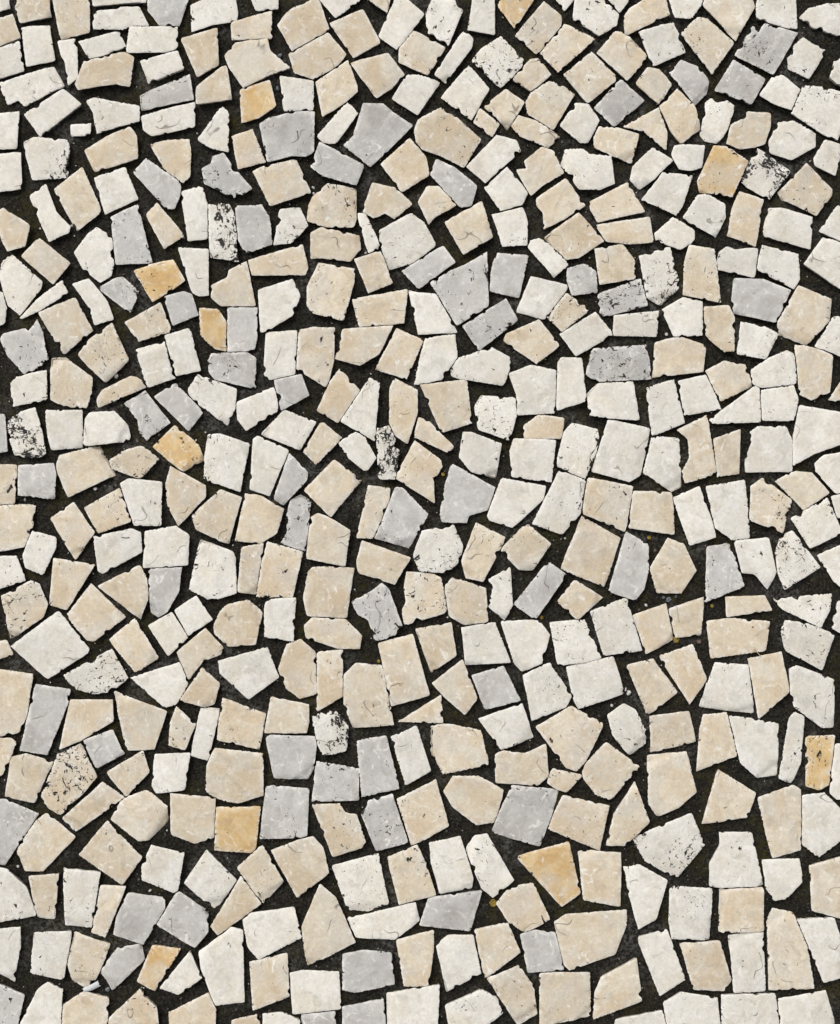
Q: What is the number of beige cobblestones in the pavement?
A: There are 193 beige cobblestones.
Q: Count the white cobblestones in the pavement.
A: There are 193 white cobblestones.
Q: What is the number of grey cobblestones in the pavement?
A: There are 60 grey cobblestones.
